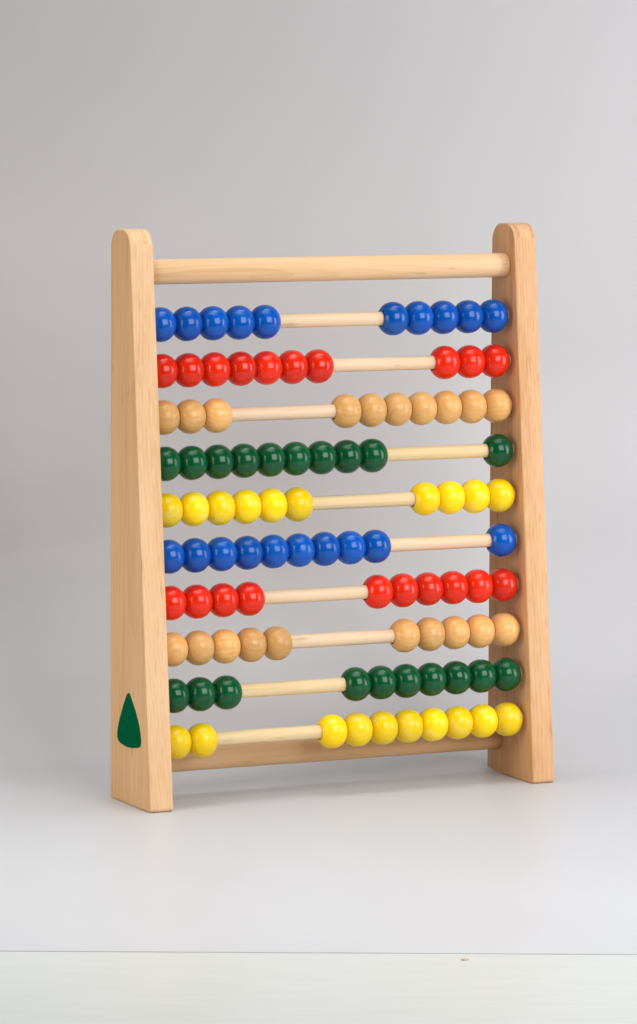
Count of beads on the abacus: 100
